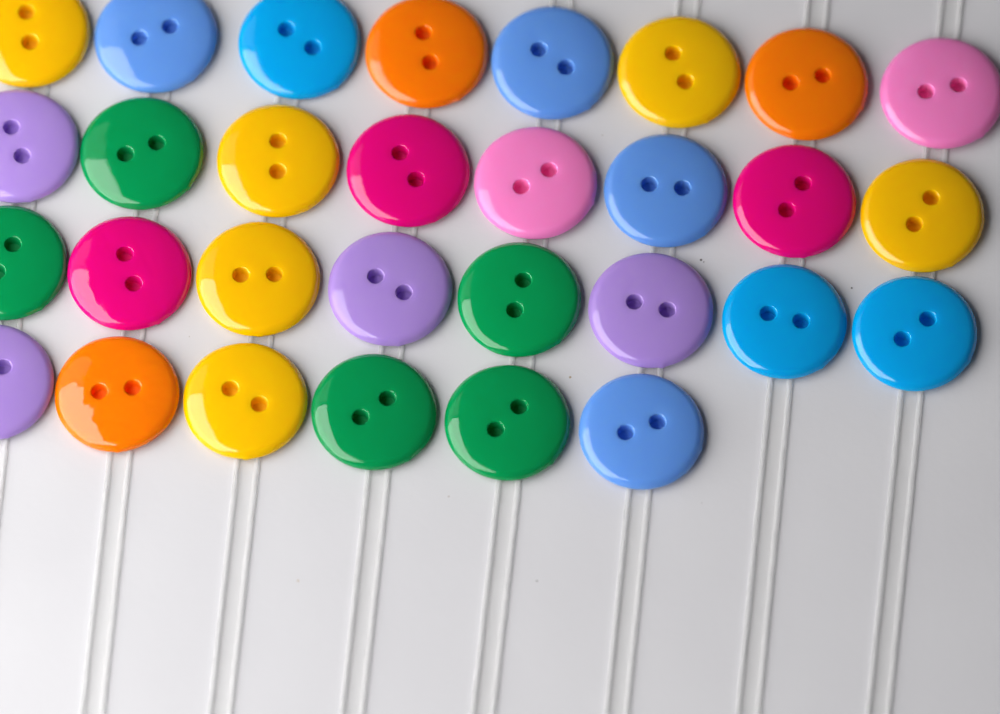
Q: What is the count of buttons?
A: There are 30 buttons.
